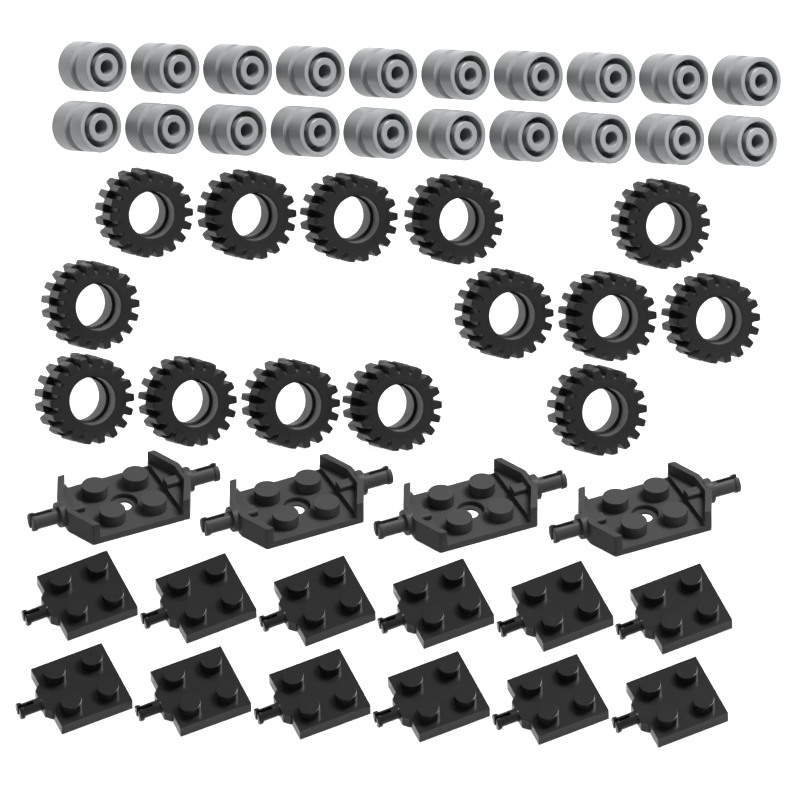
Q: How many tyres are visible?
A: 14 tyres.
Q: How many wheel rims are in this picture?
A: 20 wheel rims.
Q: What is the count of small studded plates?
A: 12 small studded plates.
